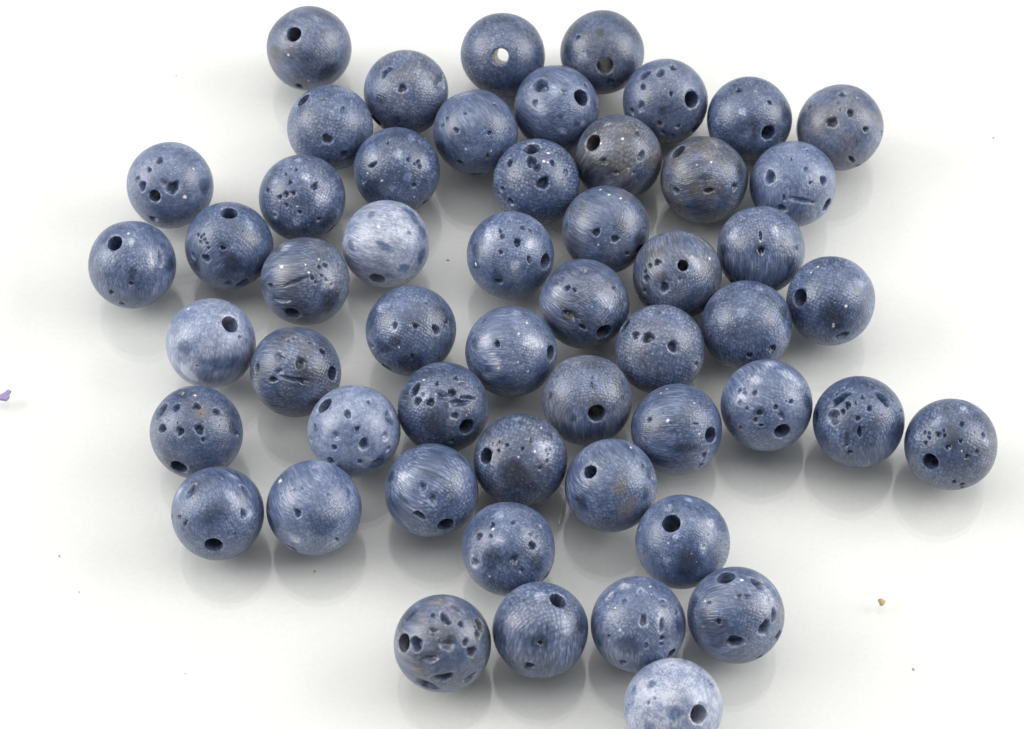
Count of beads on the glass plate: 53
